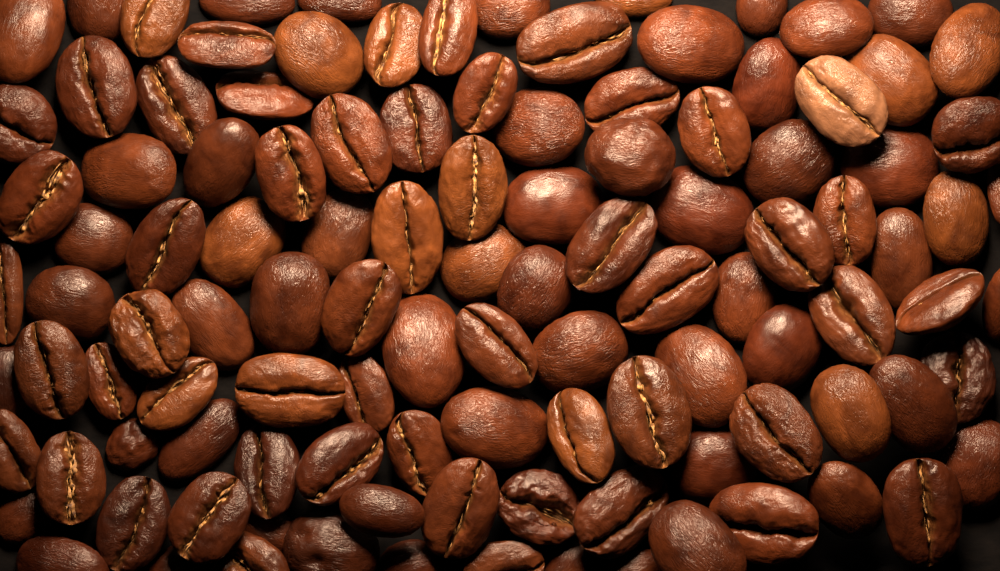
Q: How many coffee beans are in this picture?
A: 112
